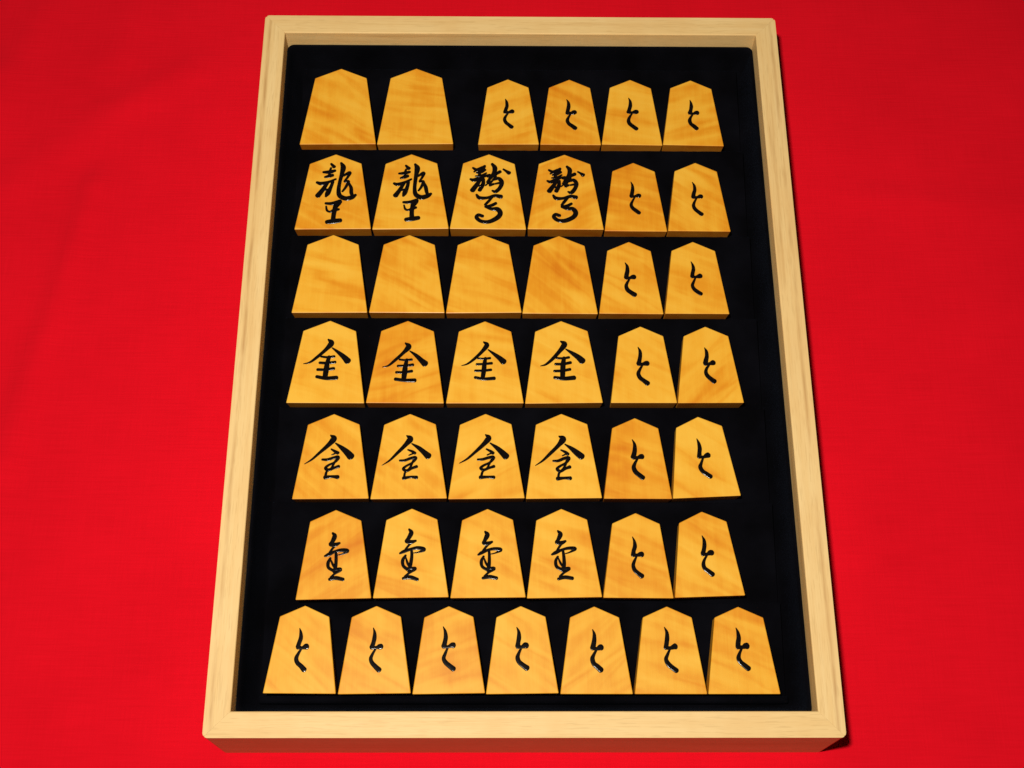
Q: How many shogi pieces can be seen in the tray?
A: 43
